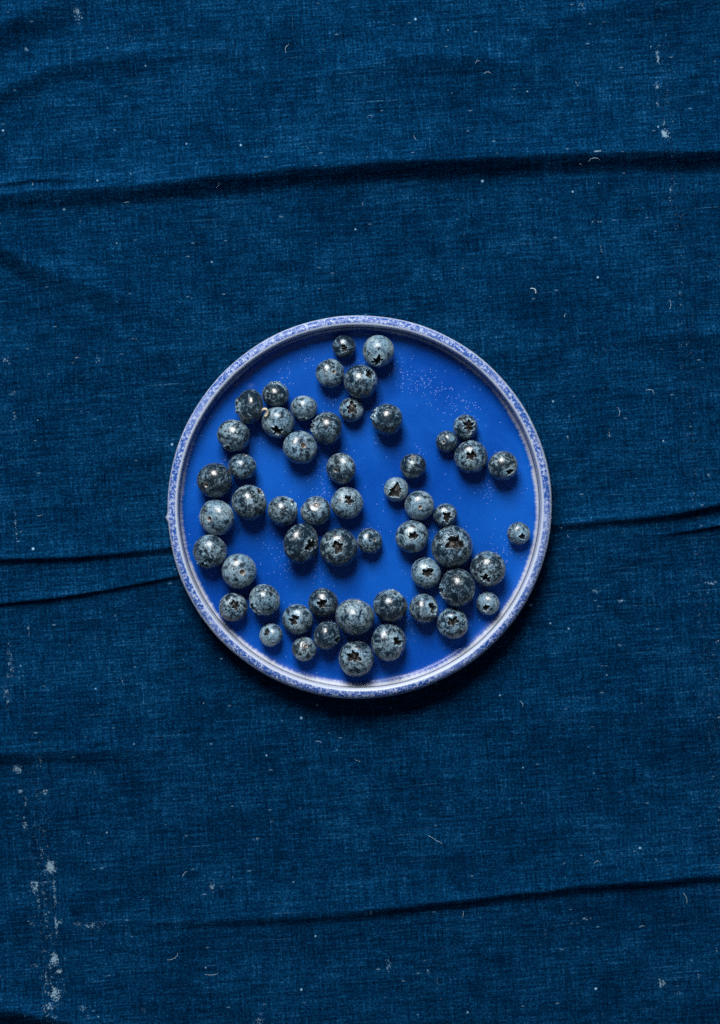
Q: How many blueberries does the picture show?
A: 54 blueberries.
